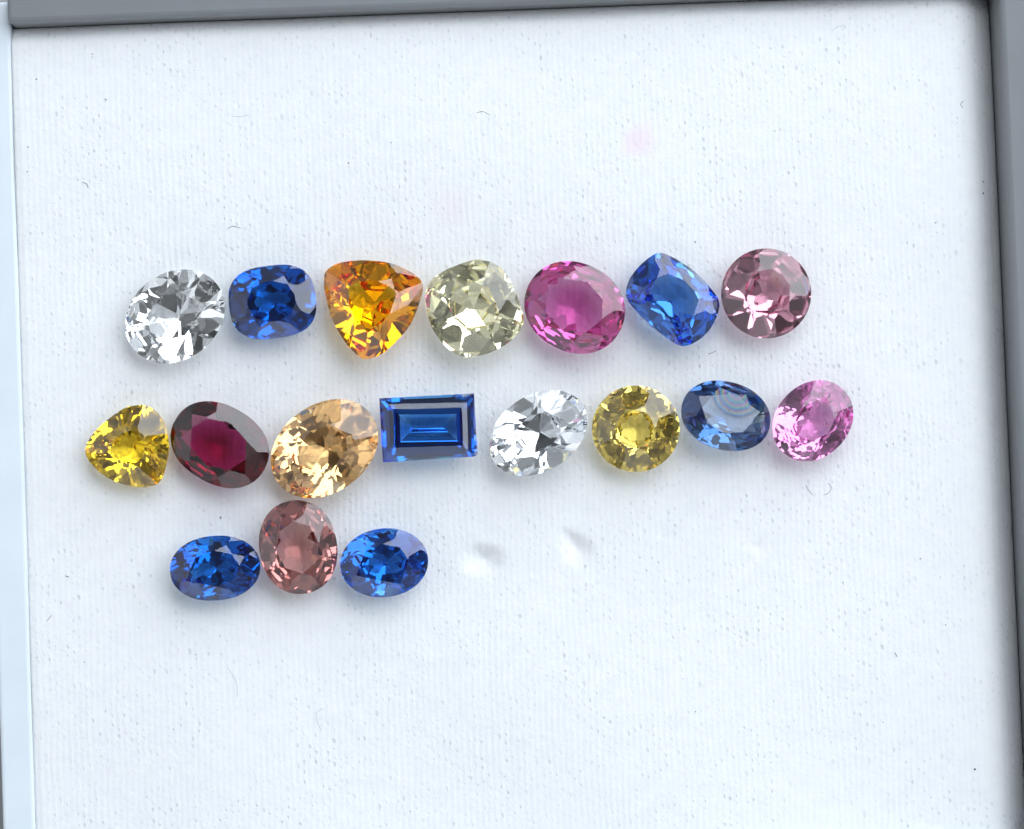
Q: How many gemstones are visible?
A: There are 18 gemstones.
